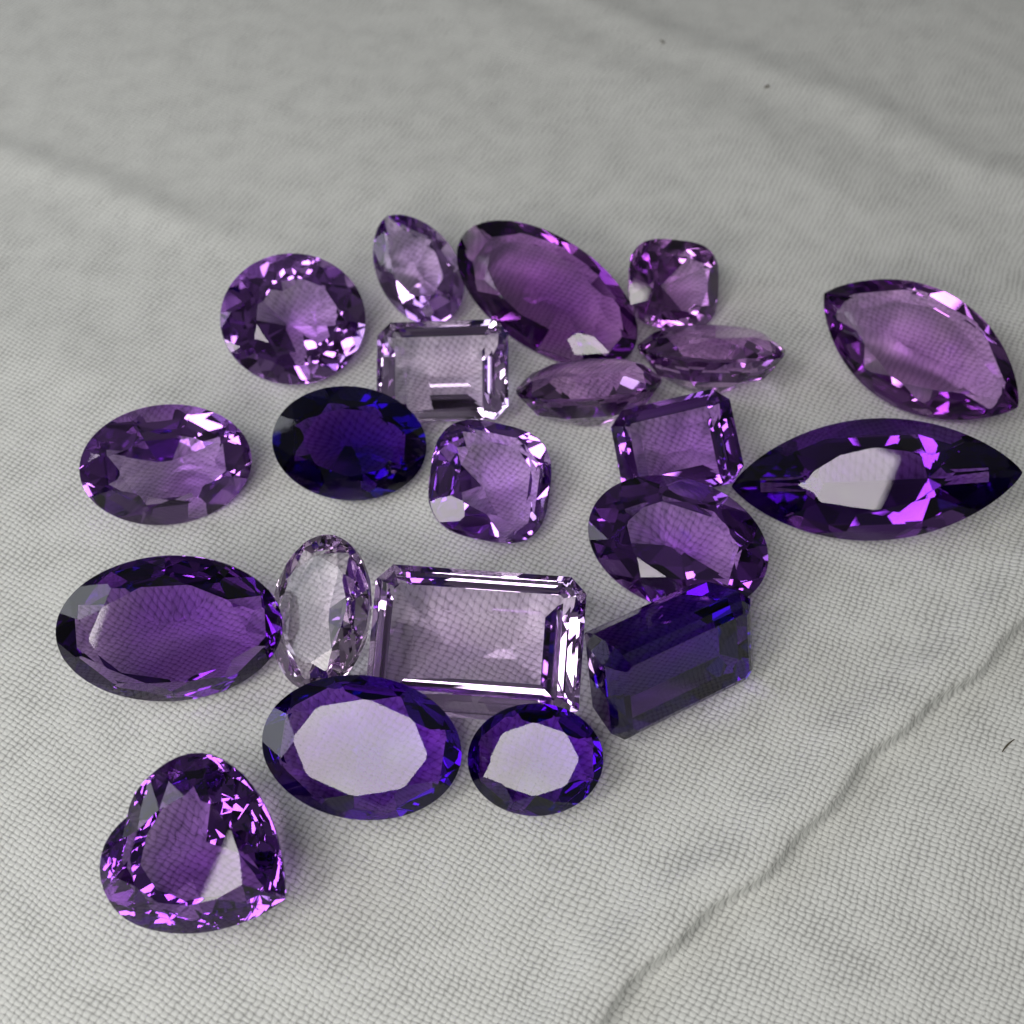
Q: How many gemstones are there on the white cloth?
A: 21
